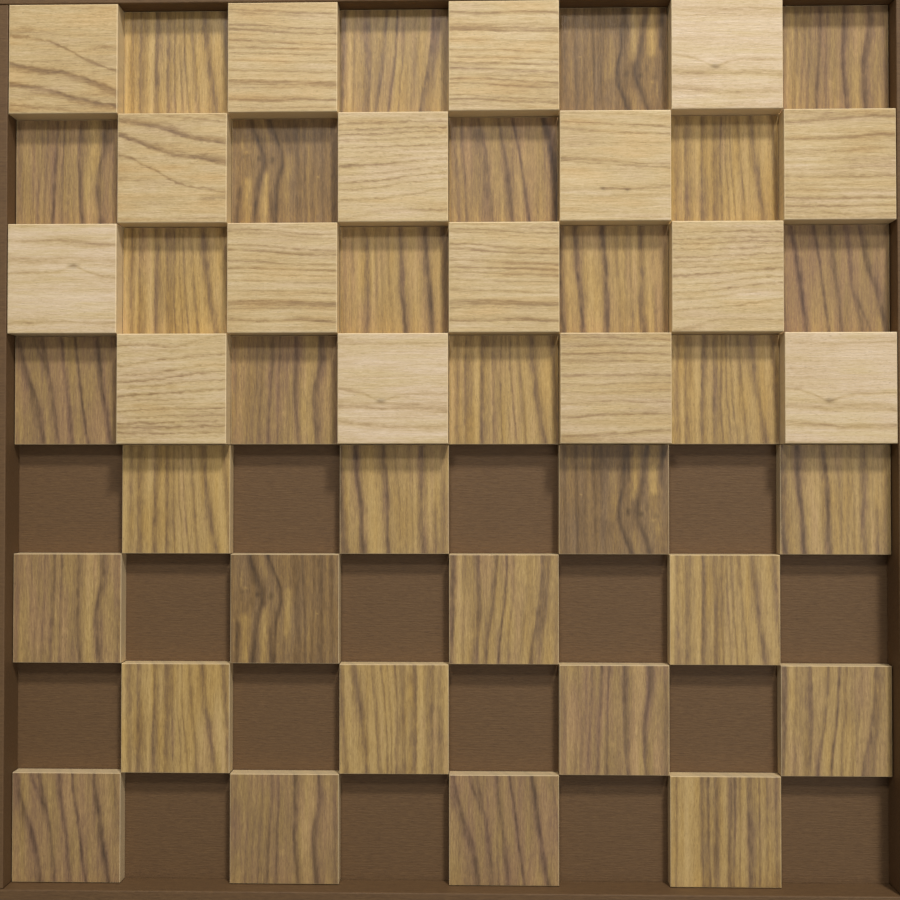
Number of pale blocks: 16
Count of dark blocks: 32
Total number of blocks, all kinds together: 48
